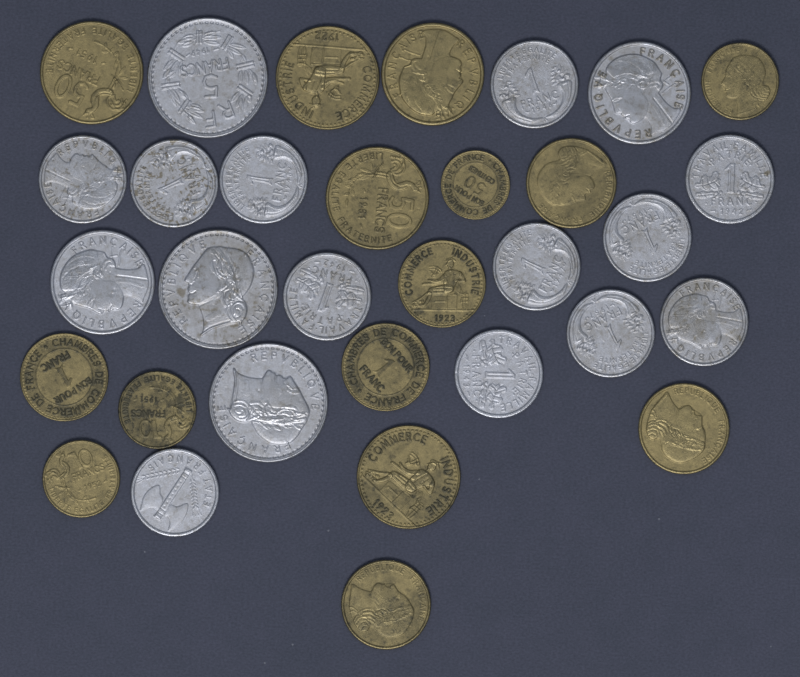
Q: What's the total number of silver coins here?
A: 17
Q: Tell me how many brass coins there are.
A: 15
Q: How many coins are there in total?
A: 32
